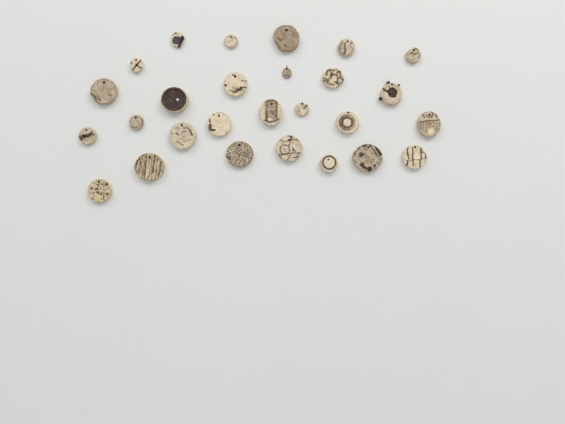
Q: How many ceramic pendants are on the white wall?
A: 27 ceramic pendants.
